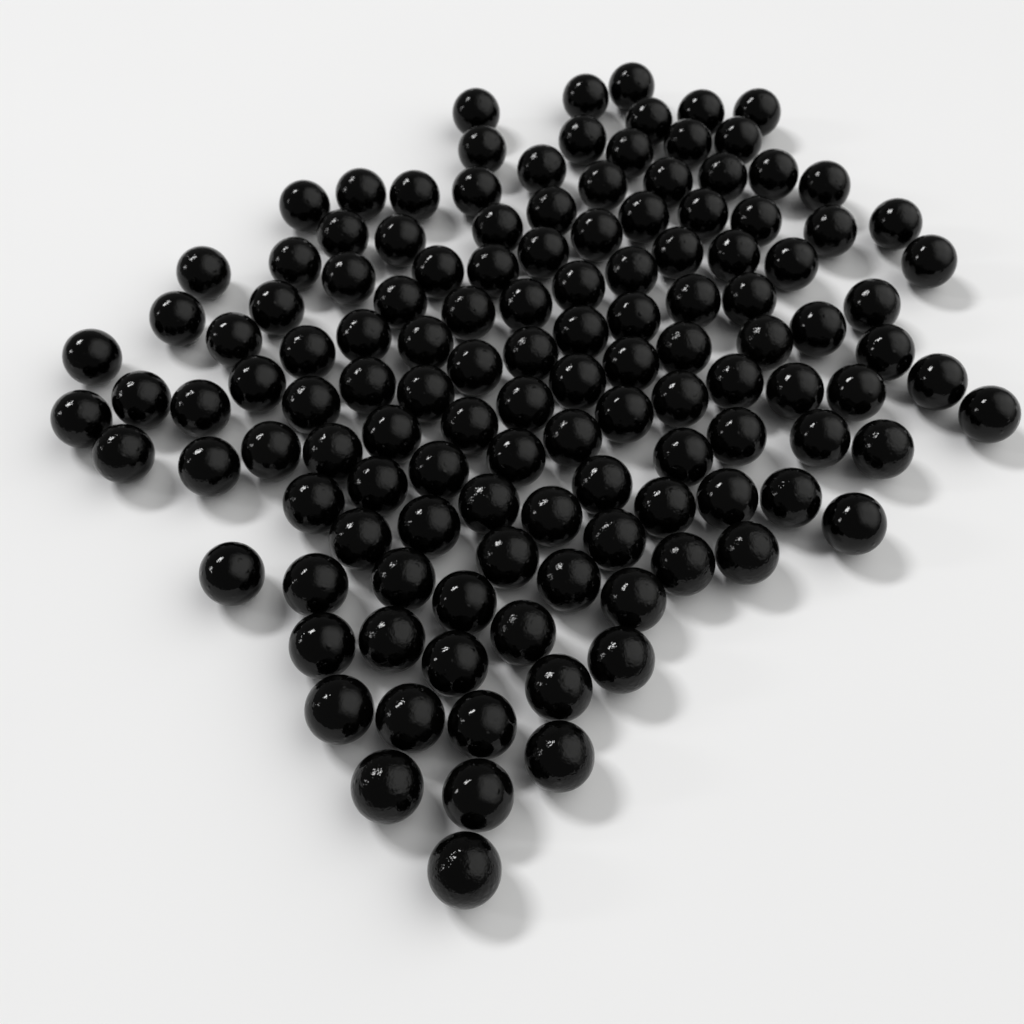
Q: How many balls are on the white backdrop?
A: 128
